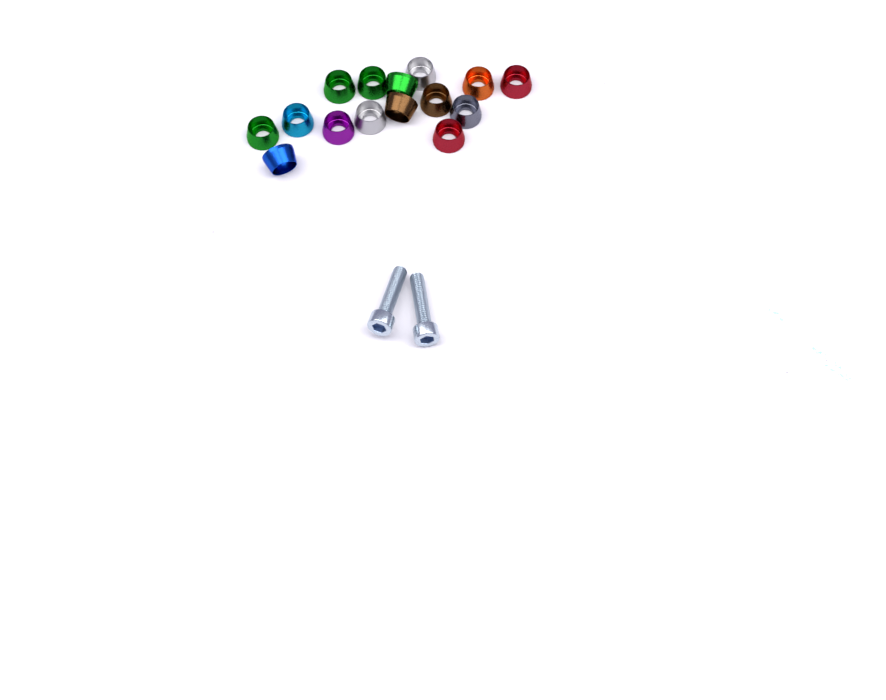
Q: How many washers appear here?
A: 15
